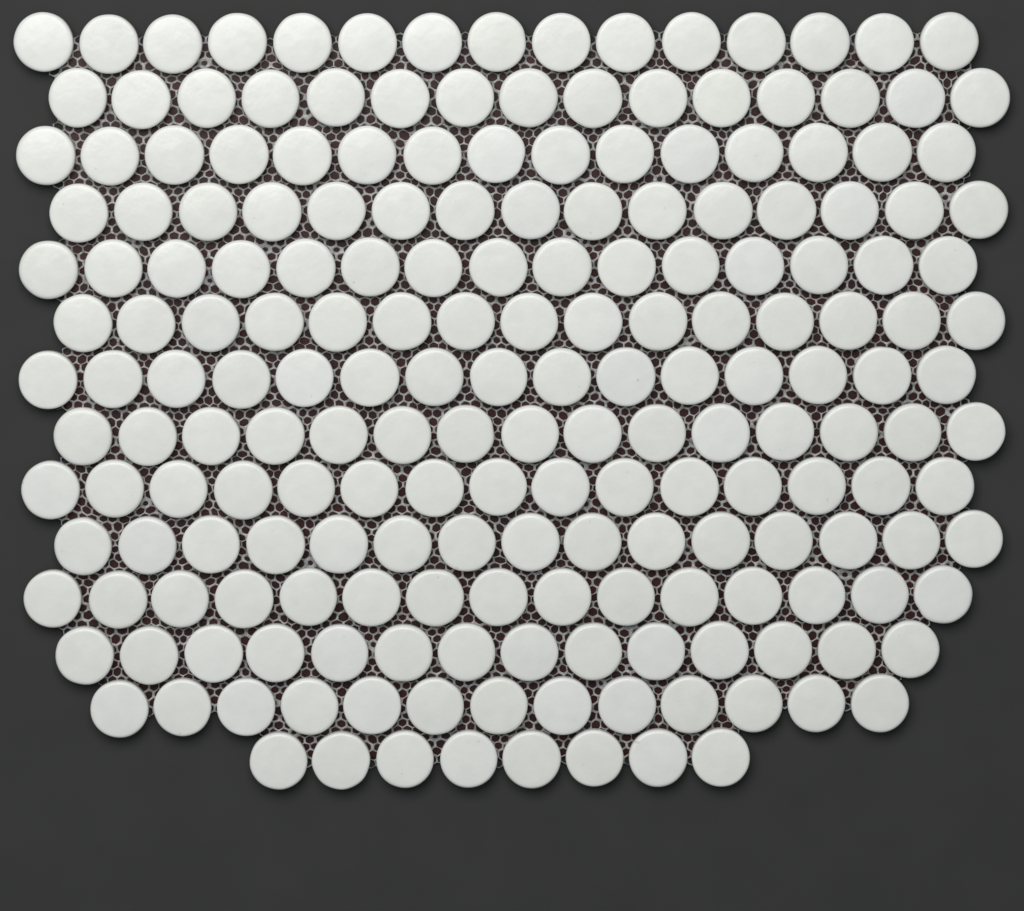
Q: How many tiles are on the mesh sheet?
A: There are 200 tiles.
